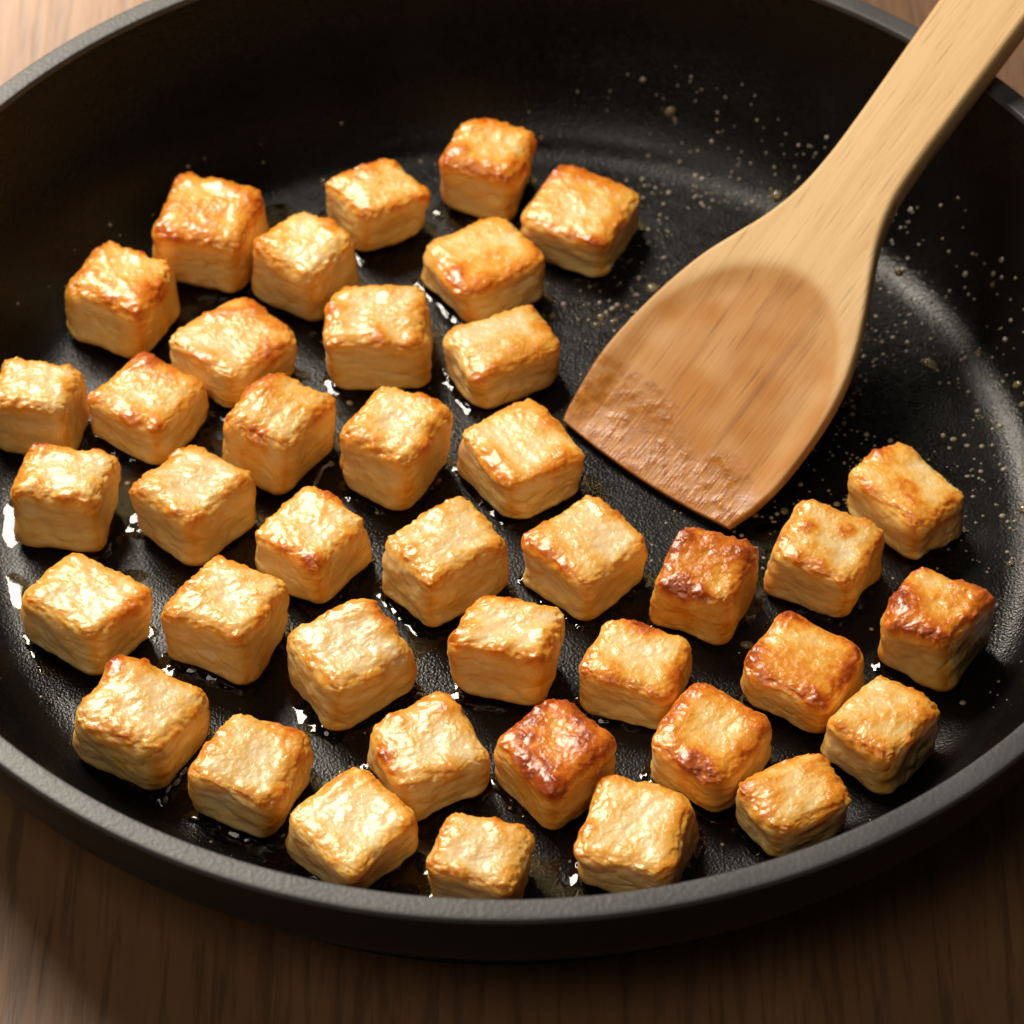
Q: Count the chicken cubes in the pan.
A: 40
